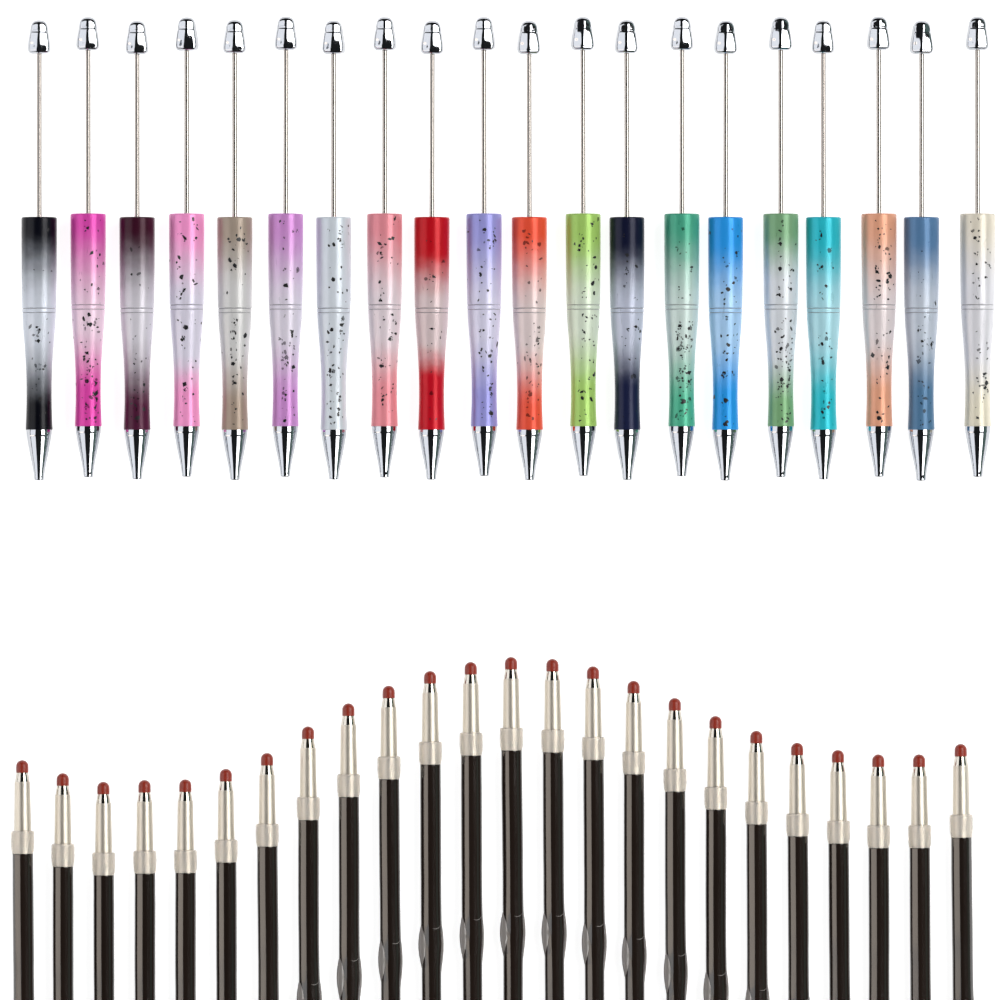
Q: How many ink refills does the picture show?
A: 24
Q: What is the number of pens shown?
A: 20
